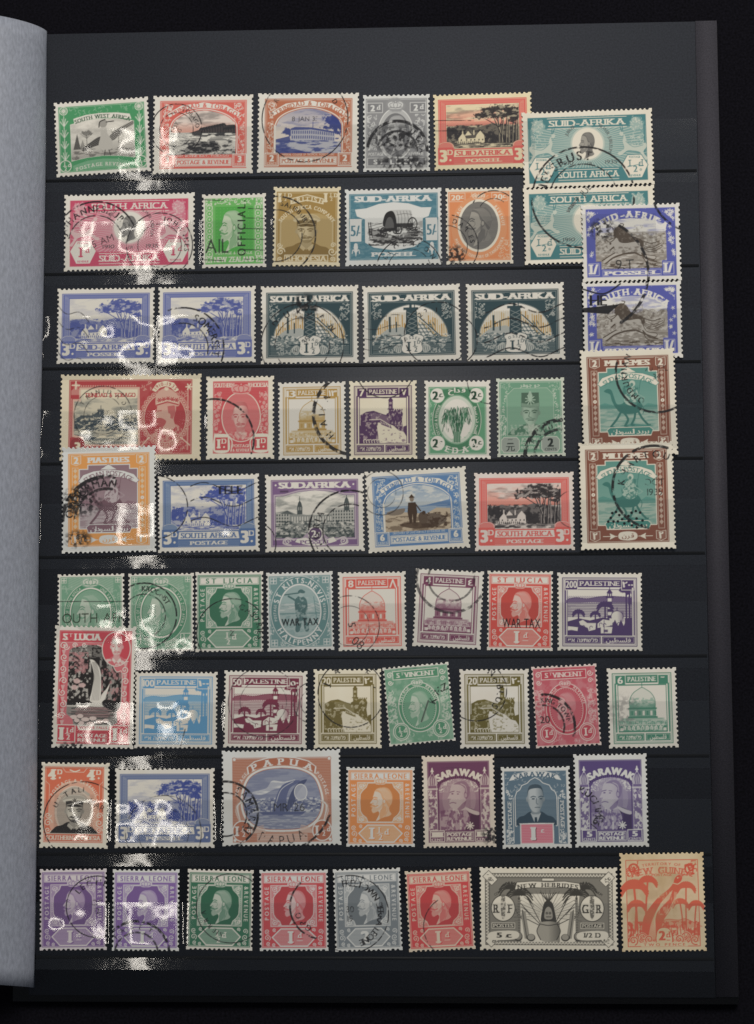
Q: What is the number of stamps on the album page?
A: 63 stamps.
